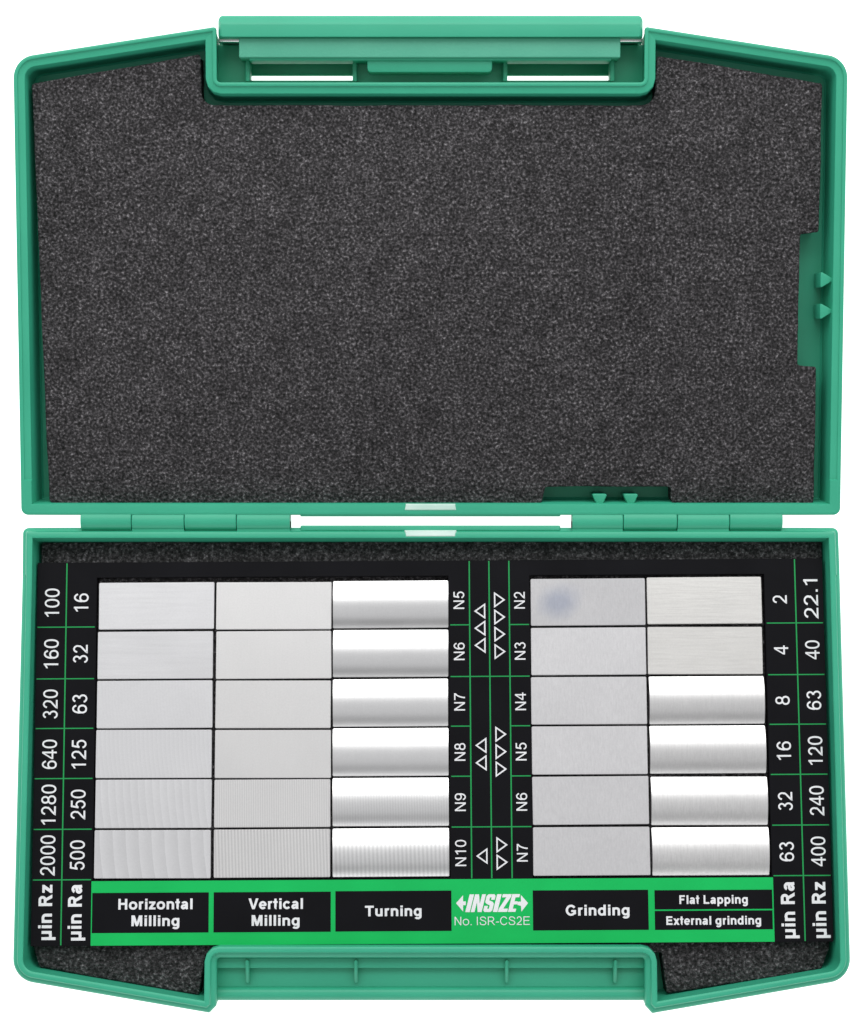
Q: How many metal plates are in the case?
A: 30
